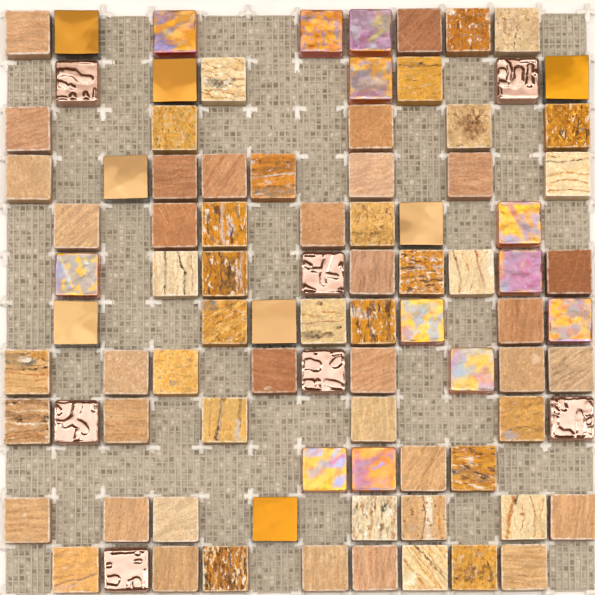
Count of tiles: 89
